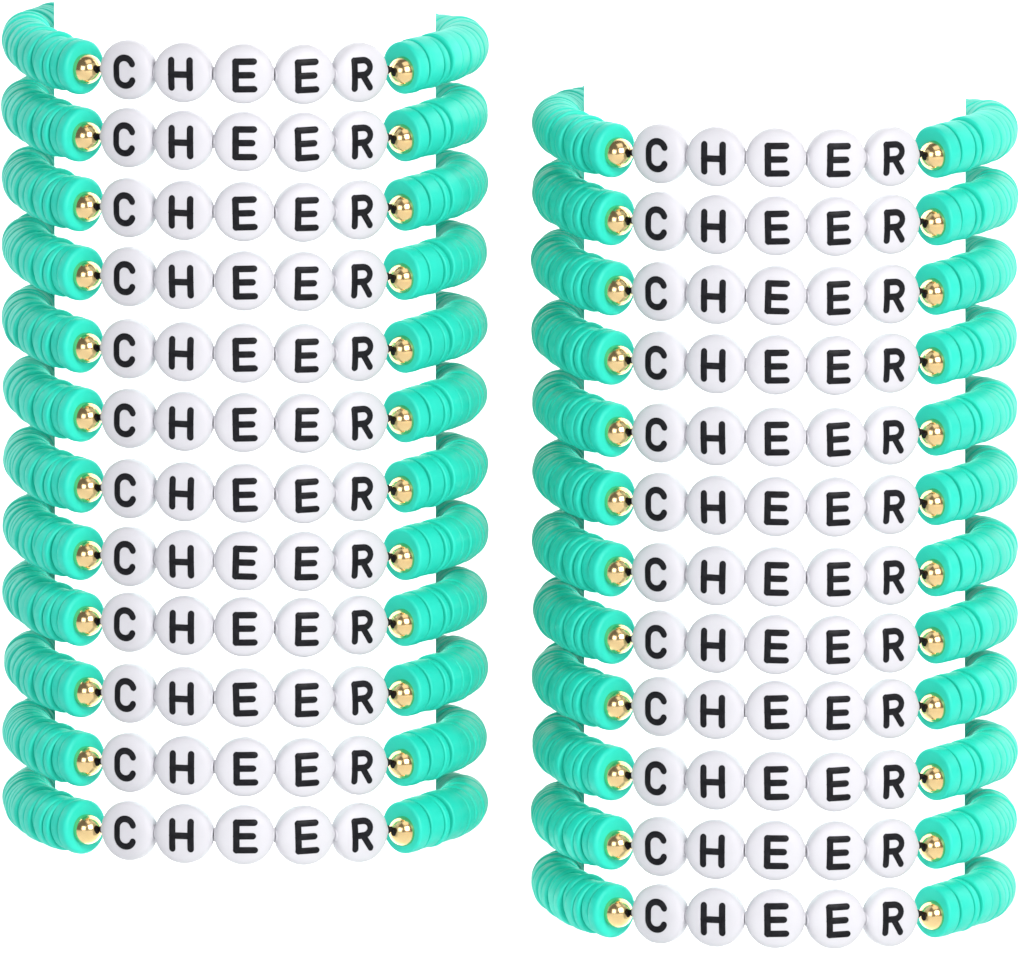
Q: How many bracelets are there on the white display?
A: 24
